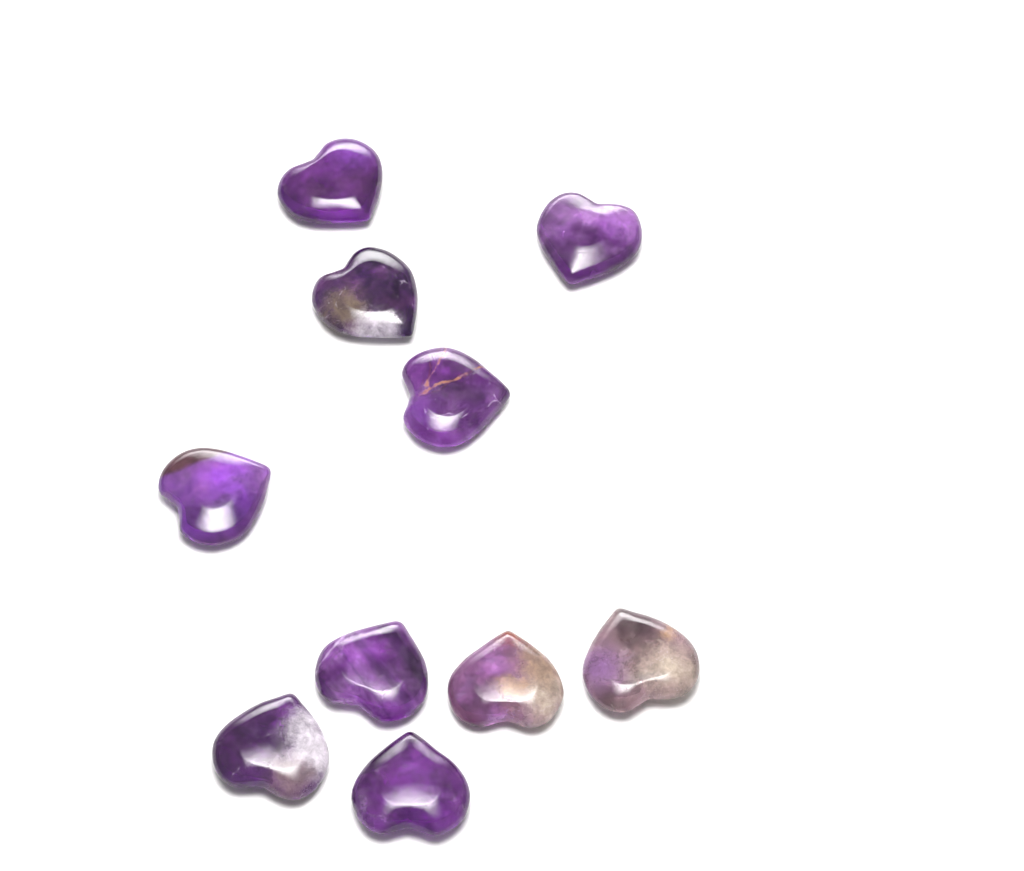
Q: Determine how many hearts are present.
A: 10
